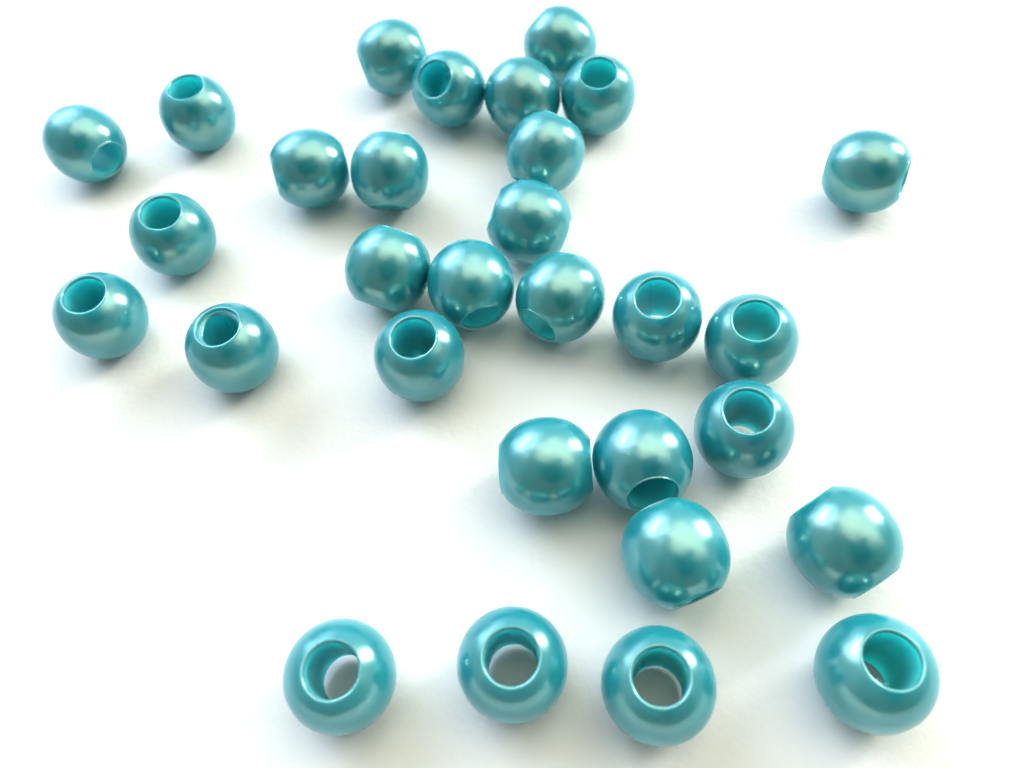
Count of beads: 30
